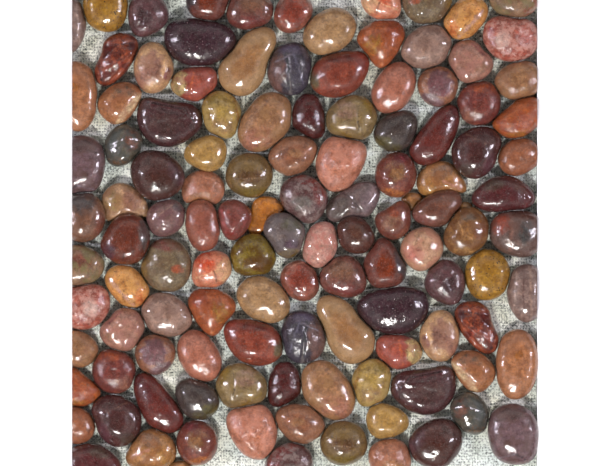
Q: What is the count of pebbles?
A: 120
